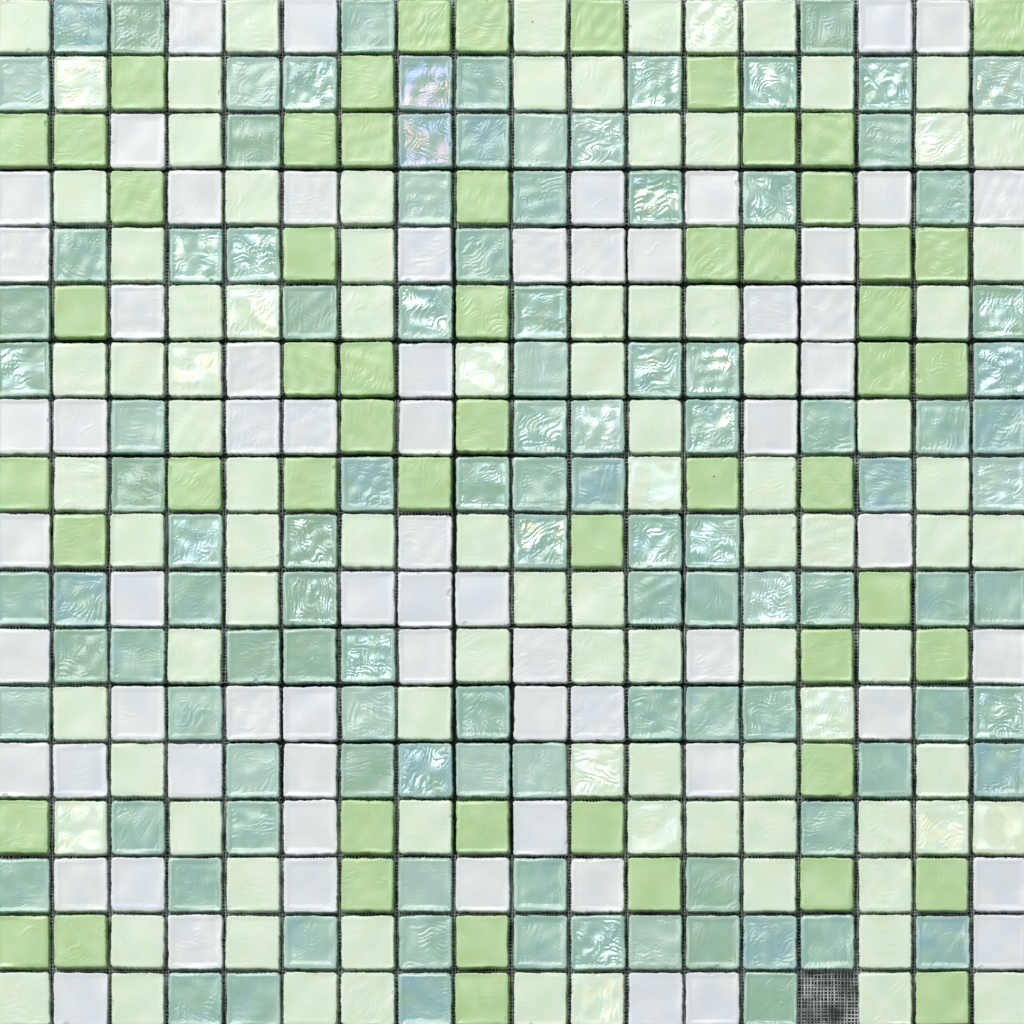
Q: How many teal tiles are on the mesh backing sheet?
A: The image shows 109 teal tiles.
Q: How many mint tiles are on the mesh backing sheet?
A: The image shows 93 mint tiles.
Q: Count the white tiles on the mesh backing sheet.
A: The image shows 66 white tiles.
